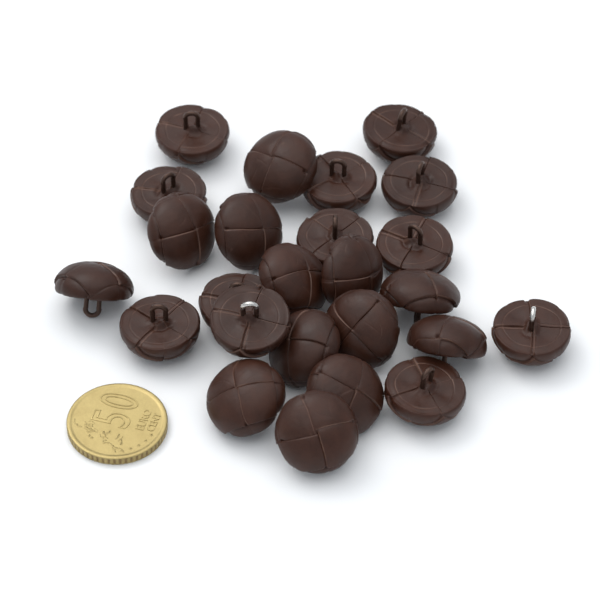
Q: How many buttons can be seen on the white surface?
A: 25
